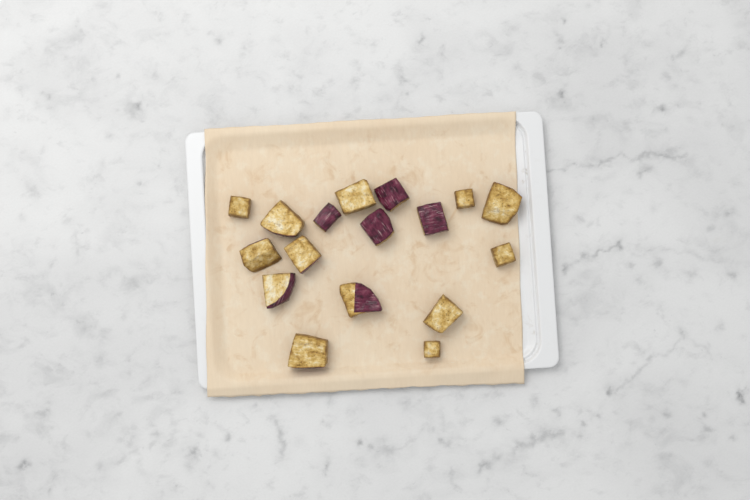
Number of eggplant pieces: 17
